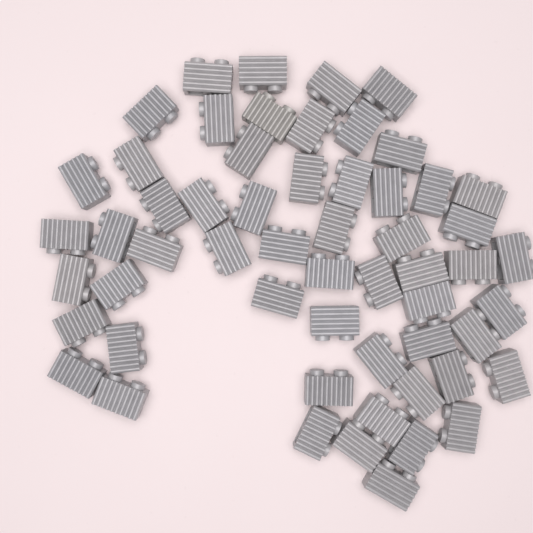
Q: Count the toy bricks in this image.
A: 57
